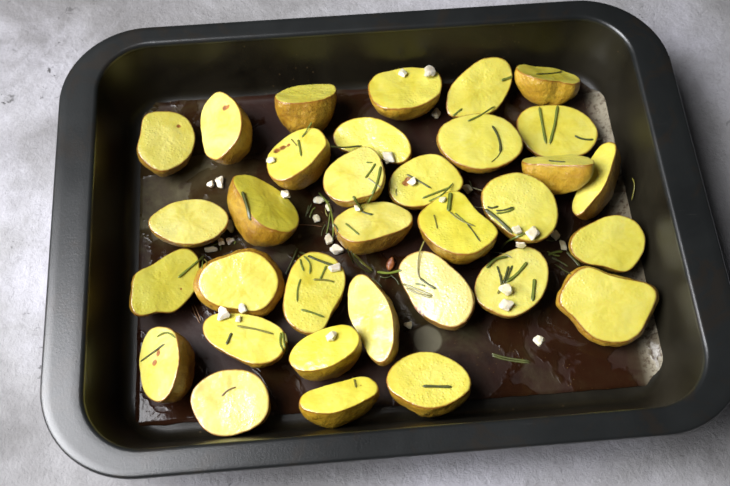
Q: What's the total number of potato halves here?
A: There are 33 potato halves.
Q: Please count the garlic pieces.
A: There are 35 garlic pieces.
